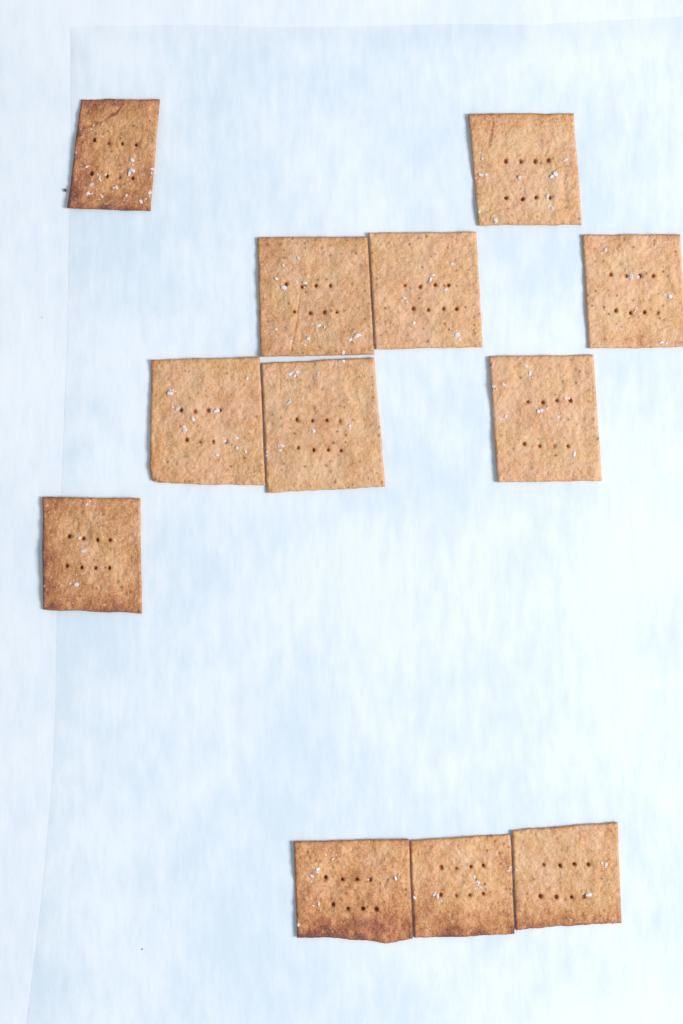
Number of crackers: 12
